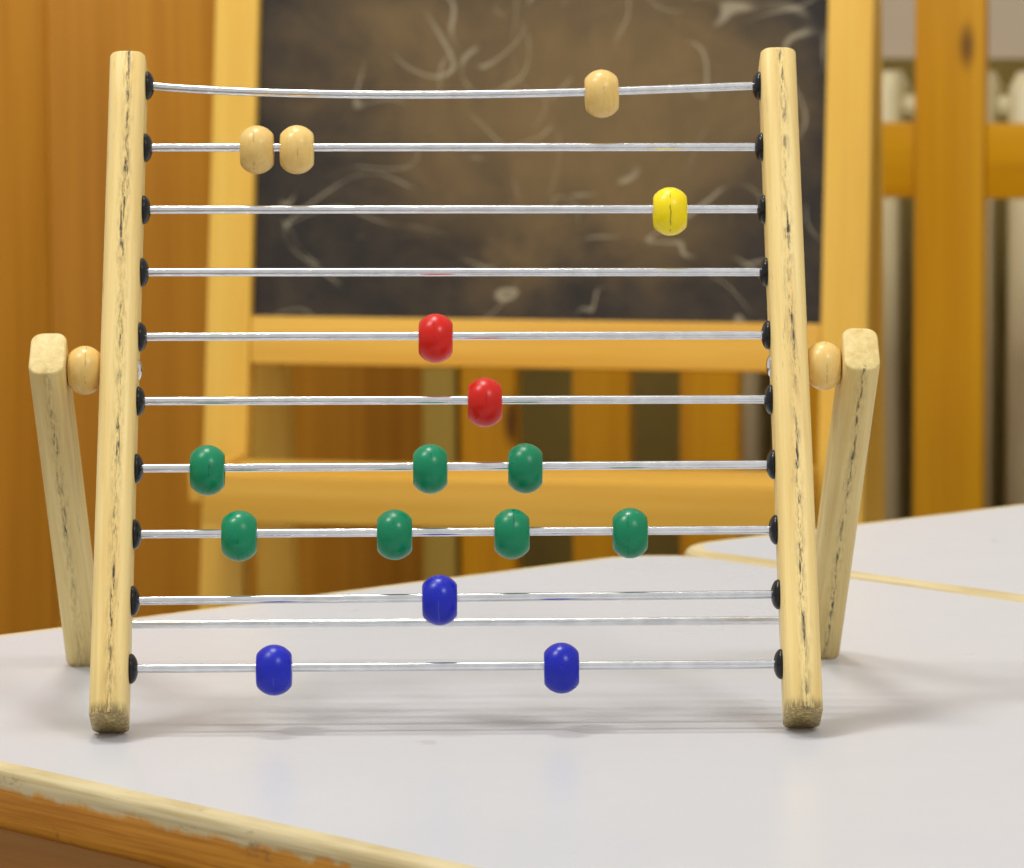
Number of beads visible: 16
